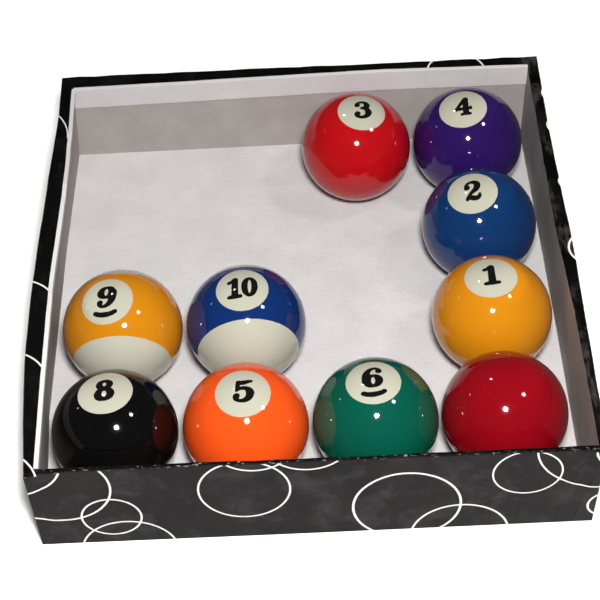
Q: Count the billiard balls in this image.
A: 10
